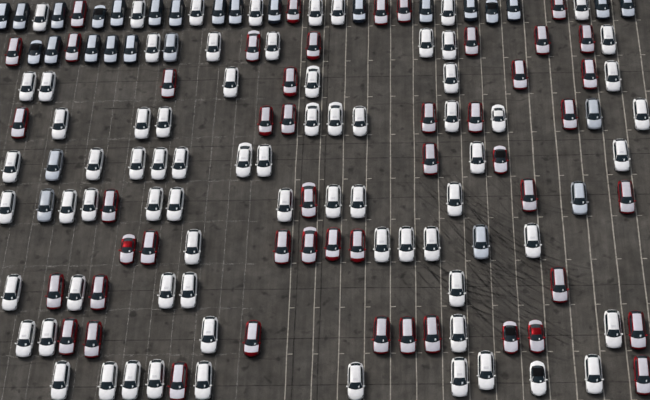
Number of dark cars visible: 22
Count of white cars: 72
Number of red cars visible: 48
